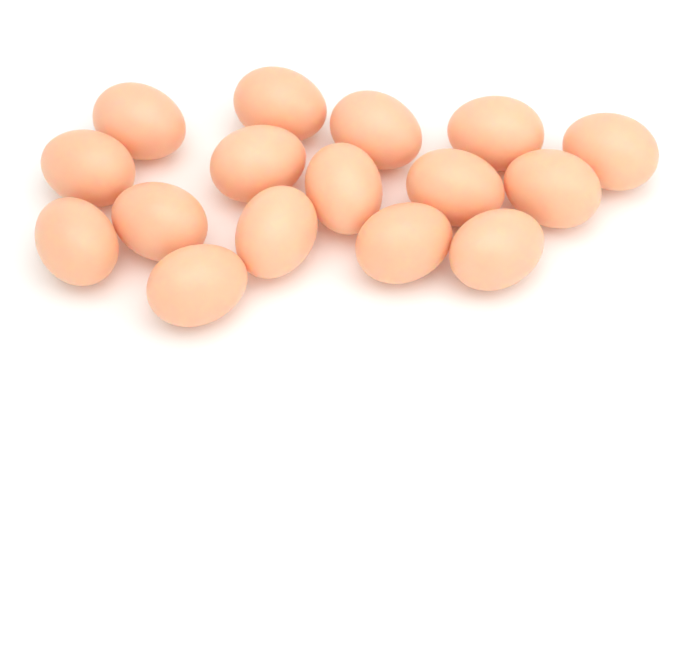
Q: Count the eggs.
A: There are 16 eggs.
